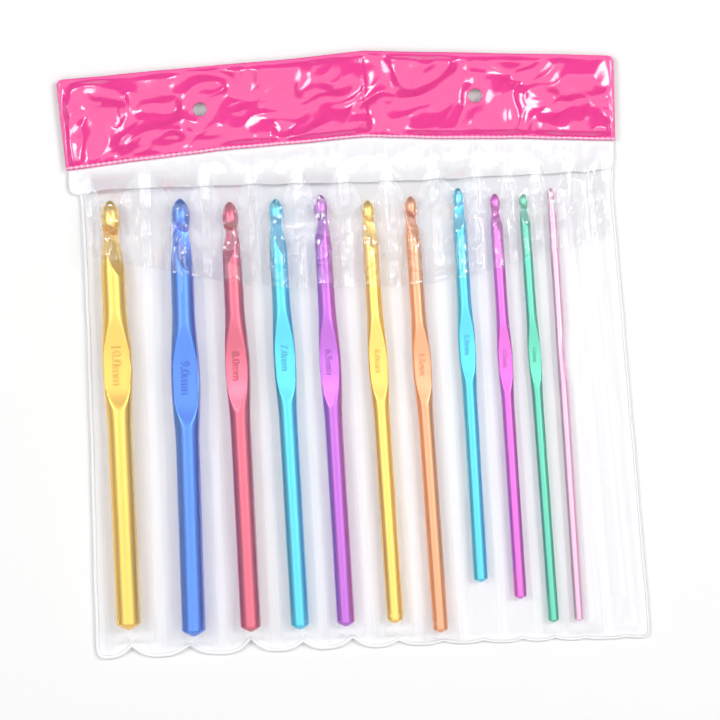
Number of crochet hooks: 11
